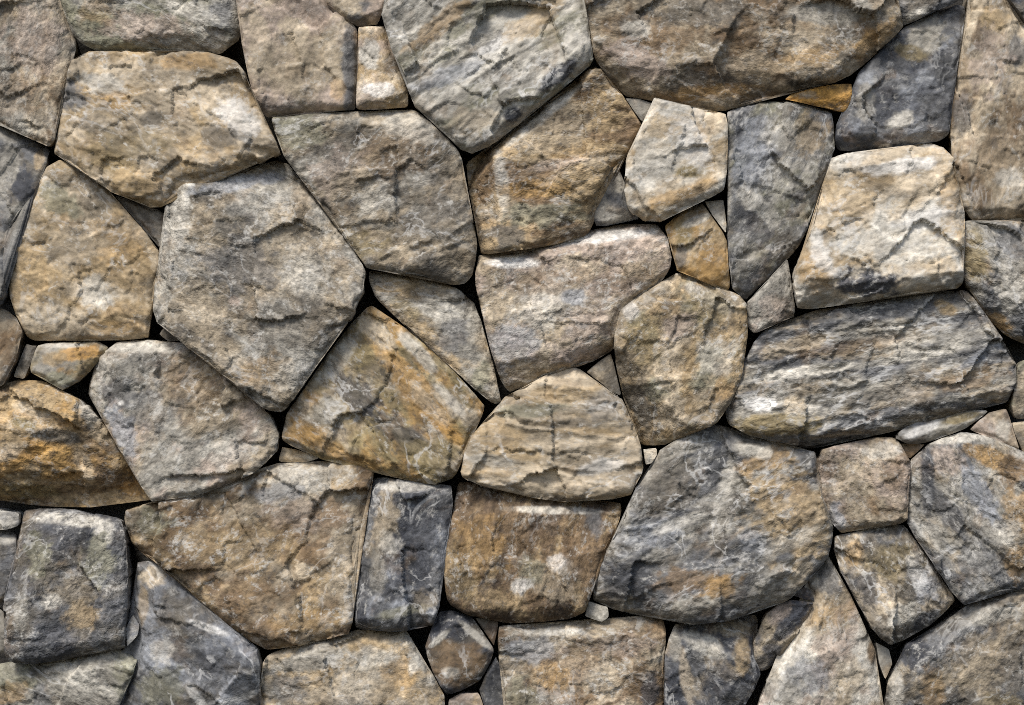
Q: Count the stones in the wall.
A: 75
